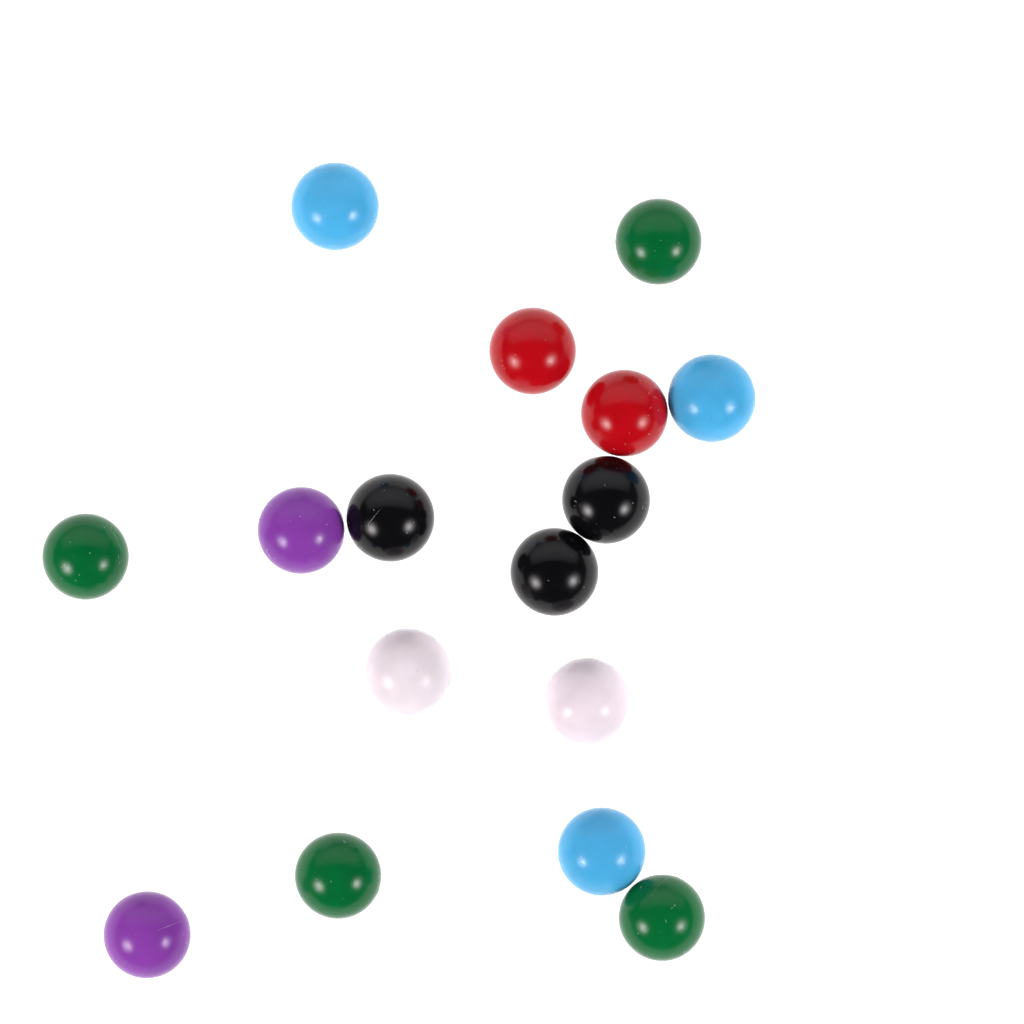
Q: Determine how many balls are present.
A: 16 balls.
